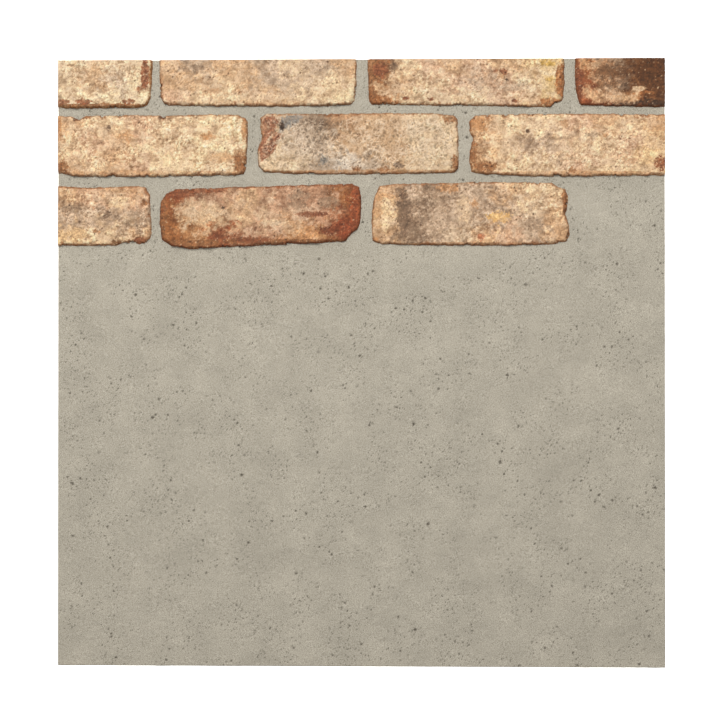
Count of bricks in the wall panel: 10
